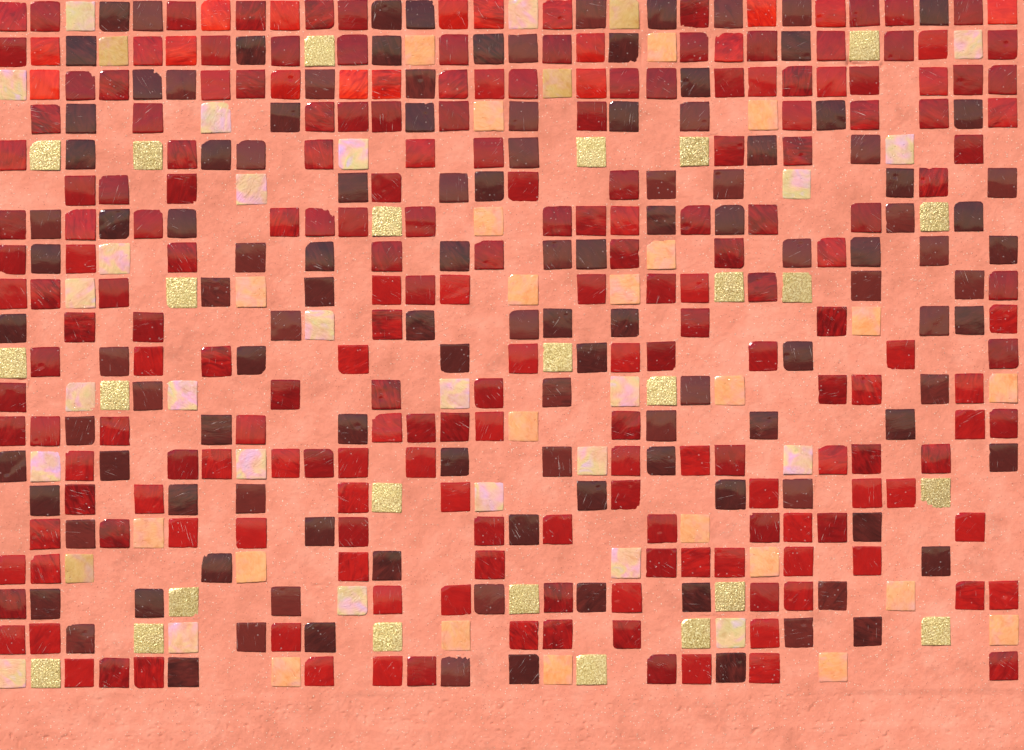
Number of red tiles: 17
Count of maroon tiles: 200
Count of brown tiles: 121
